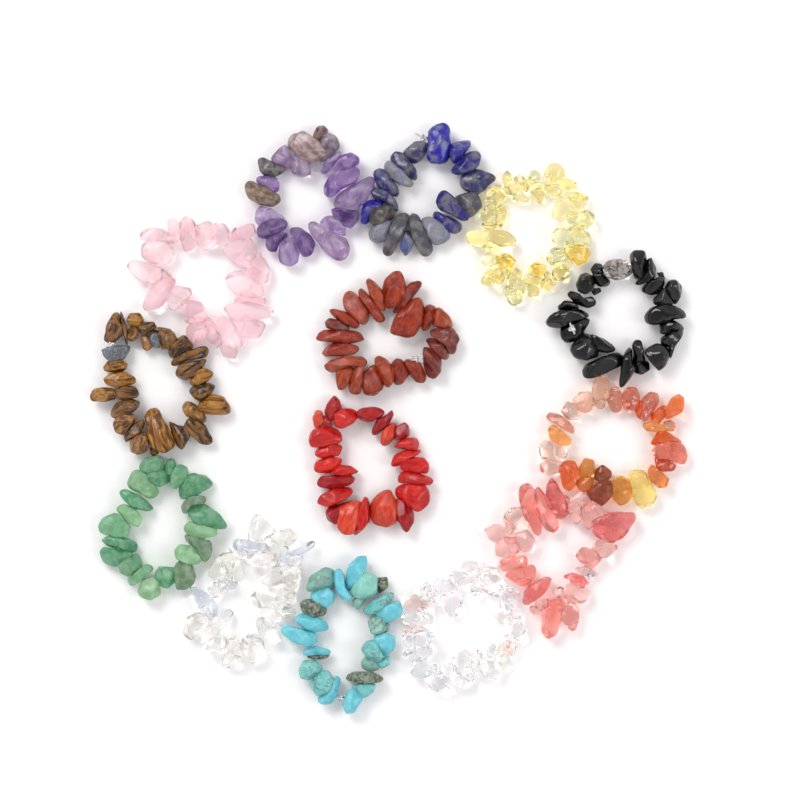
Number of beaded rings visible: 14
